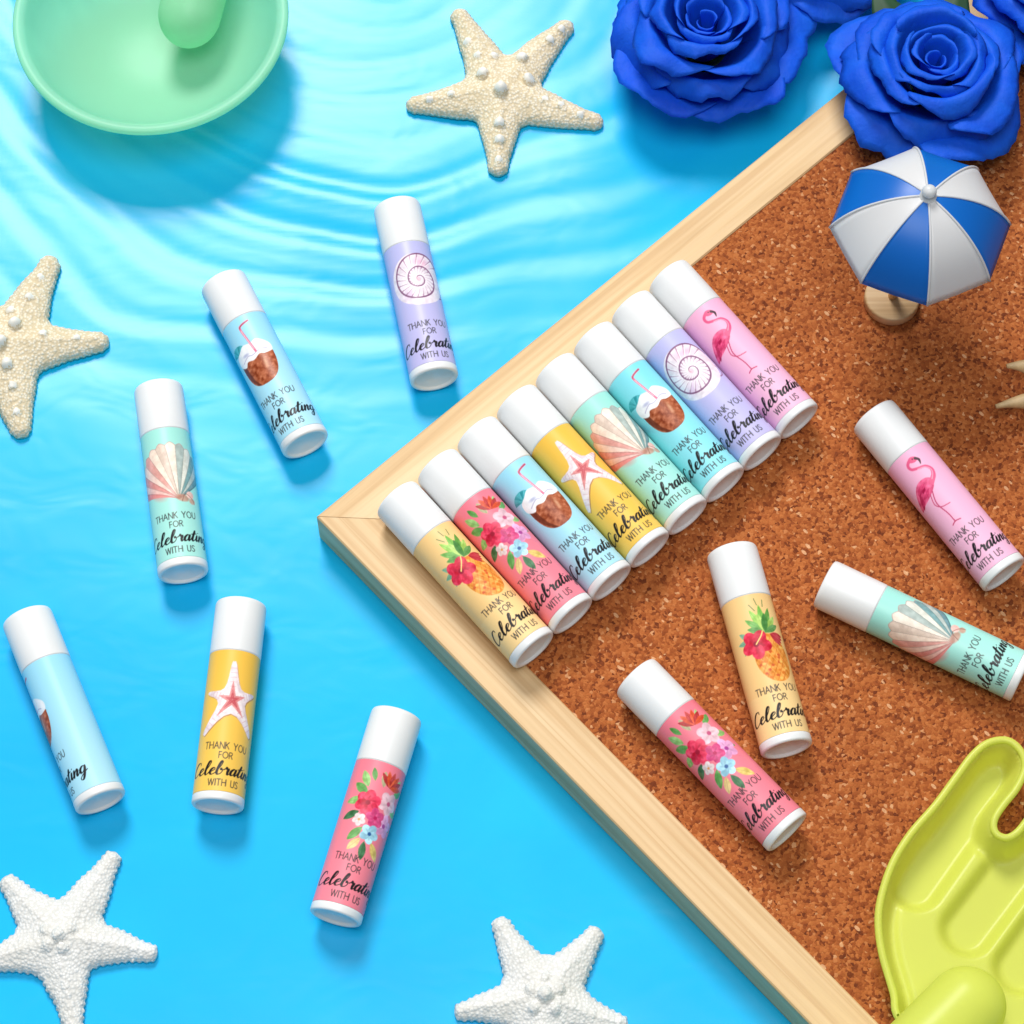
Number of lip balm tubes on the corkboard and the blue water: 18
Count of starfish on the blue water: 4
